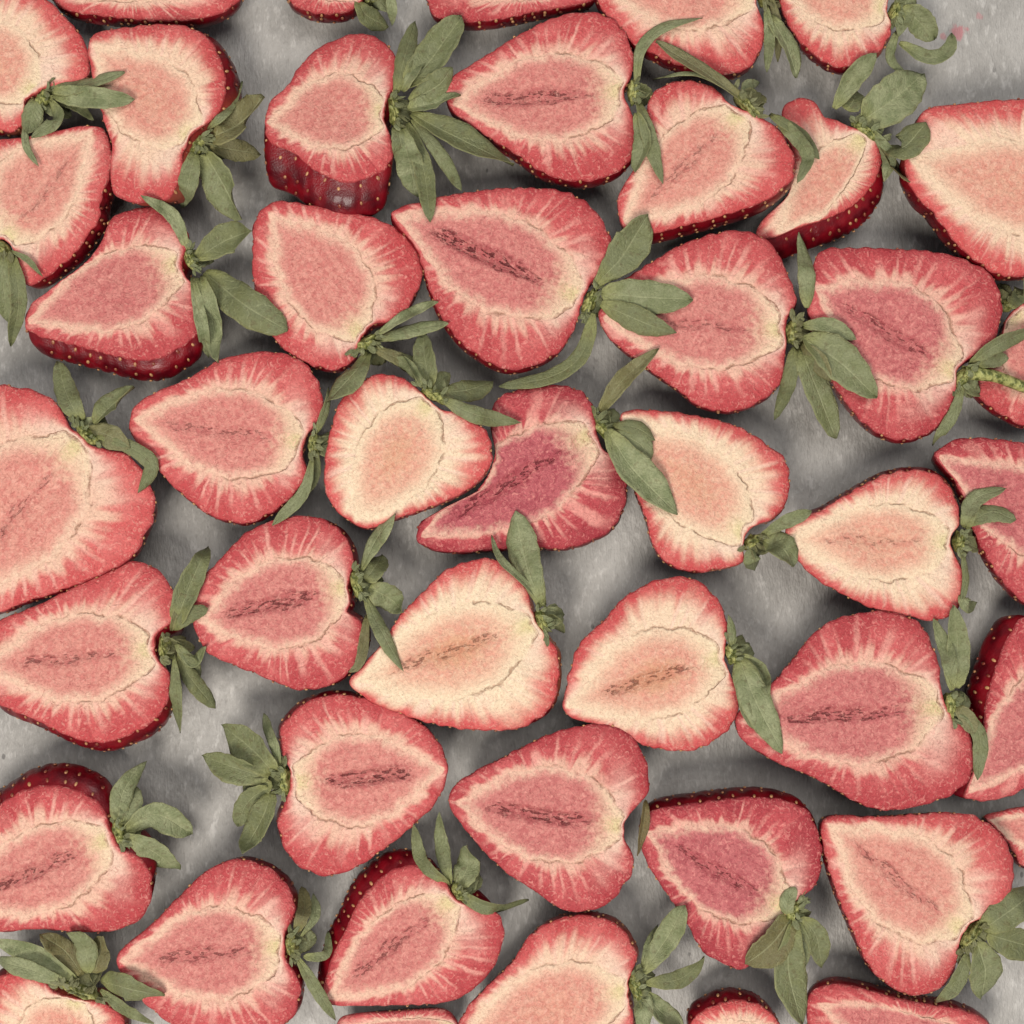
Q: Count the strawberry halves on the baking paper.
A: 45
